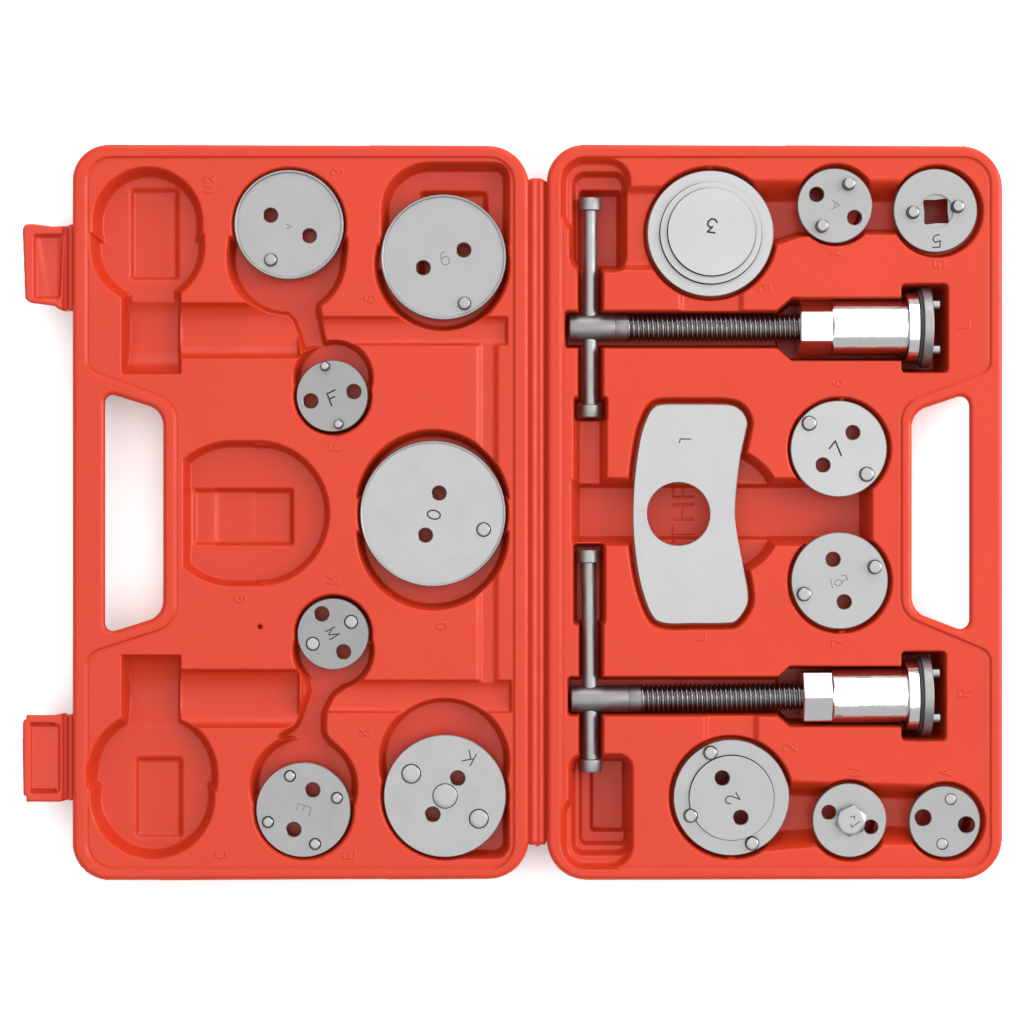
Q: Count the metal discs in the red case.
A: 15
